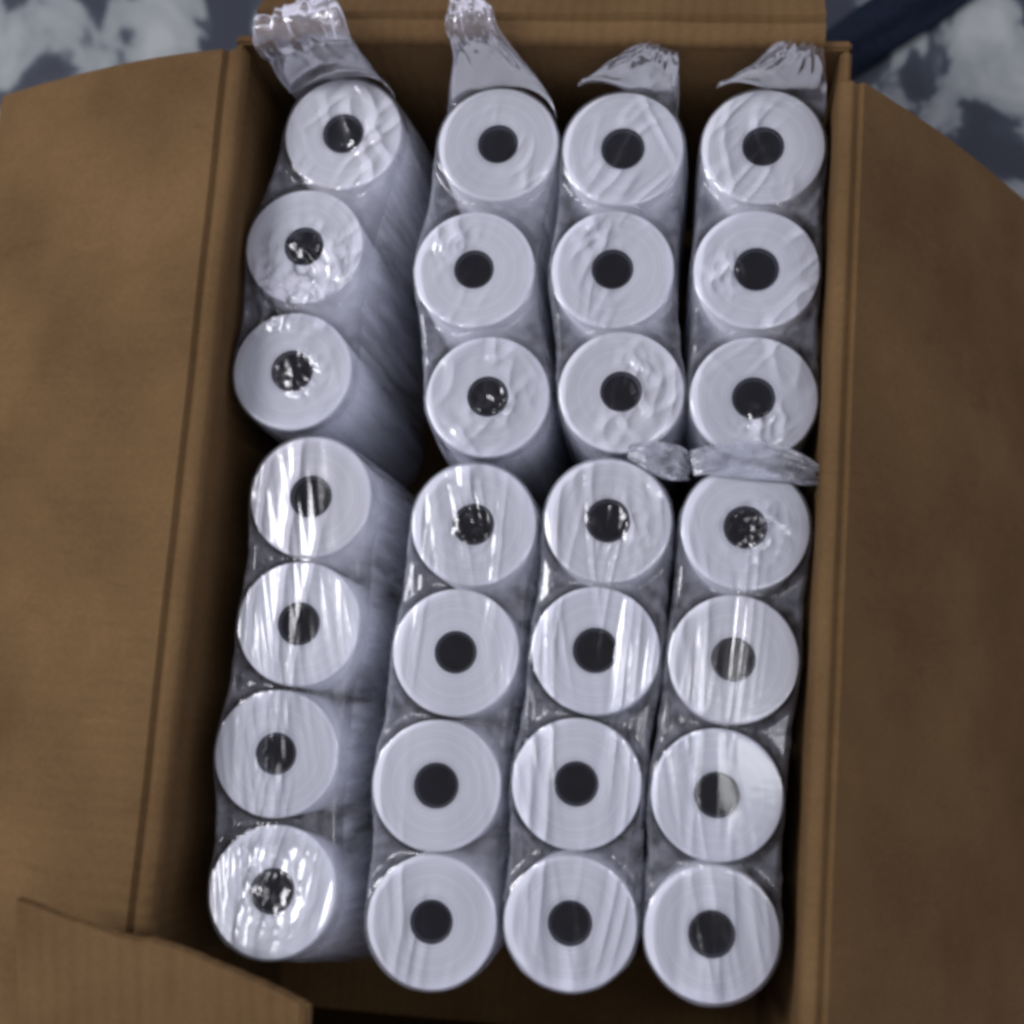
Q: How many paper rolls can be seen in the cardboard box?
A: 28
